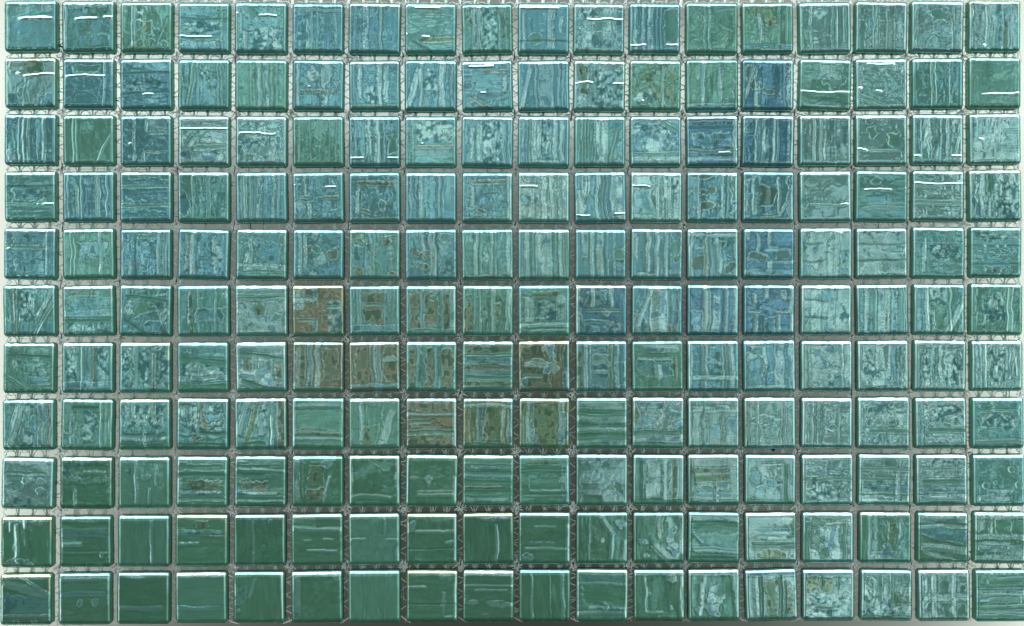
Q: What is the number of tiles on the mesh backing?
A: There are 198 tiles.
